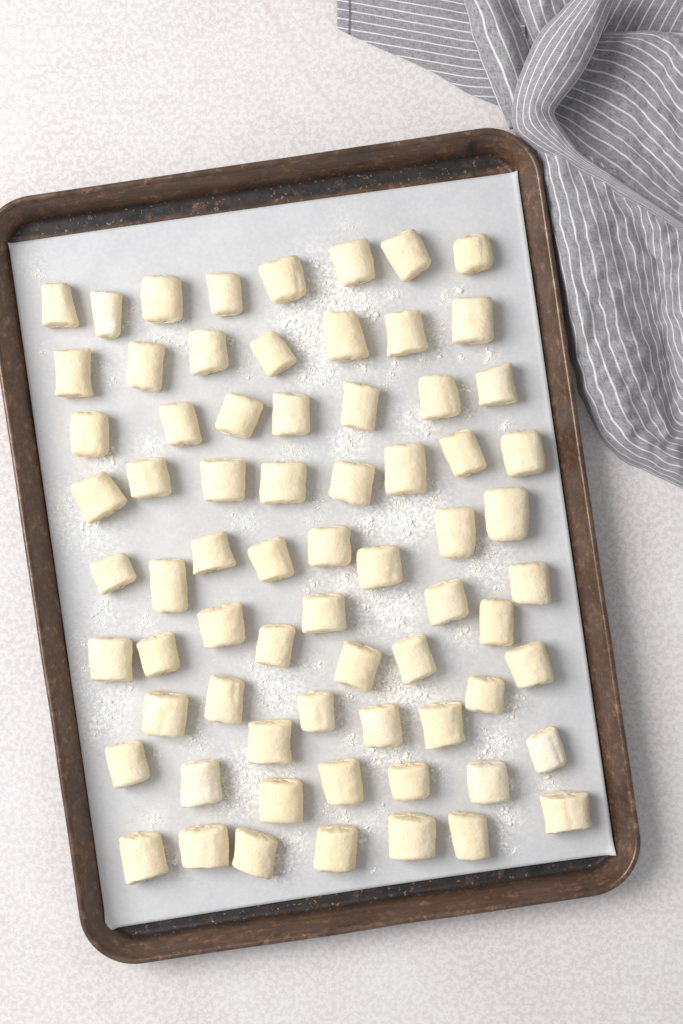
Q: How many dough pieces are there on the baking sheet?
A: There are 70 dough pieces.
